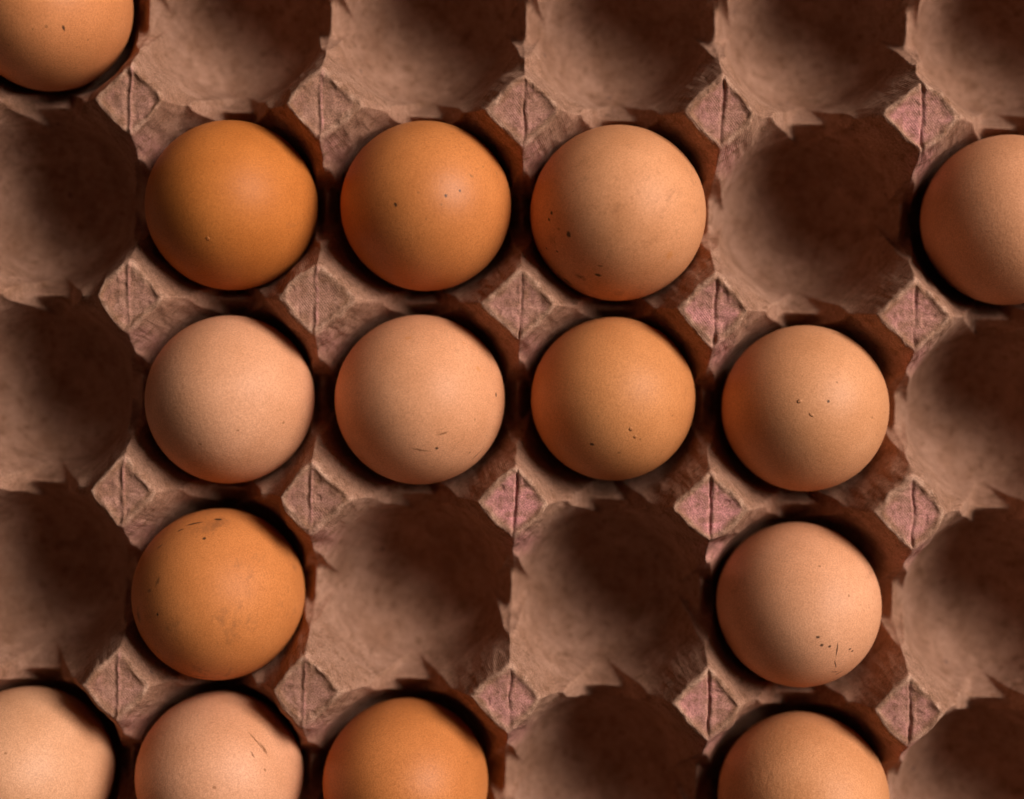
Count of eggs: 15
